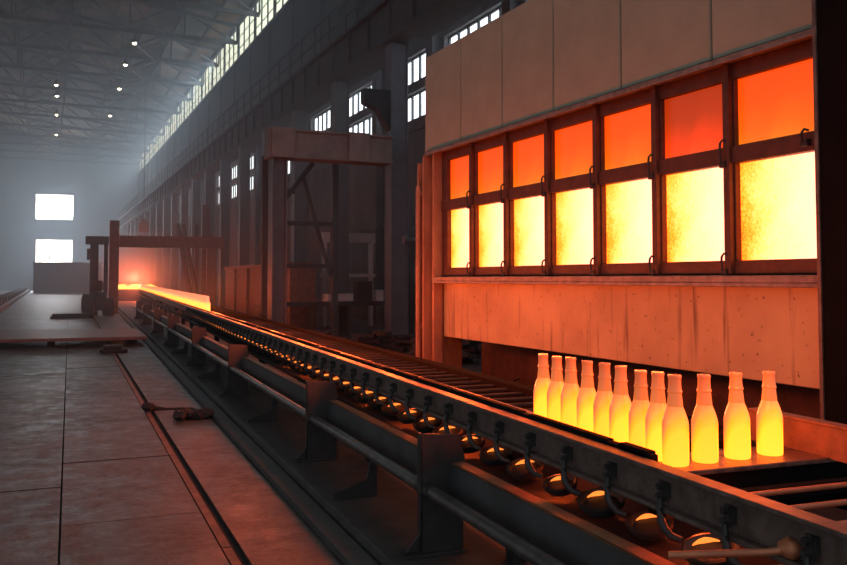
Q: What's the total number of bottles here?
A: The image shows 12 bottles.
